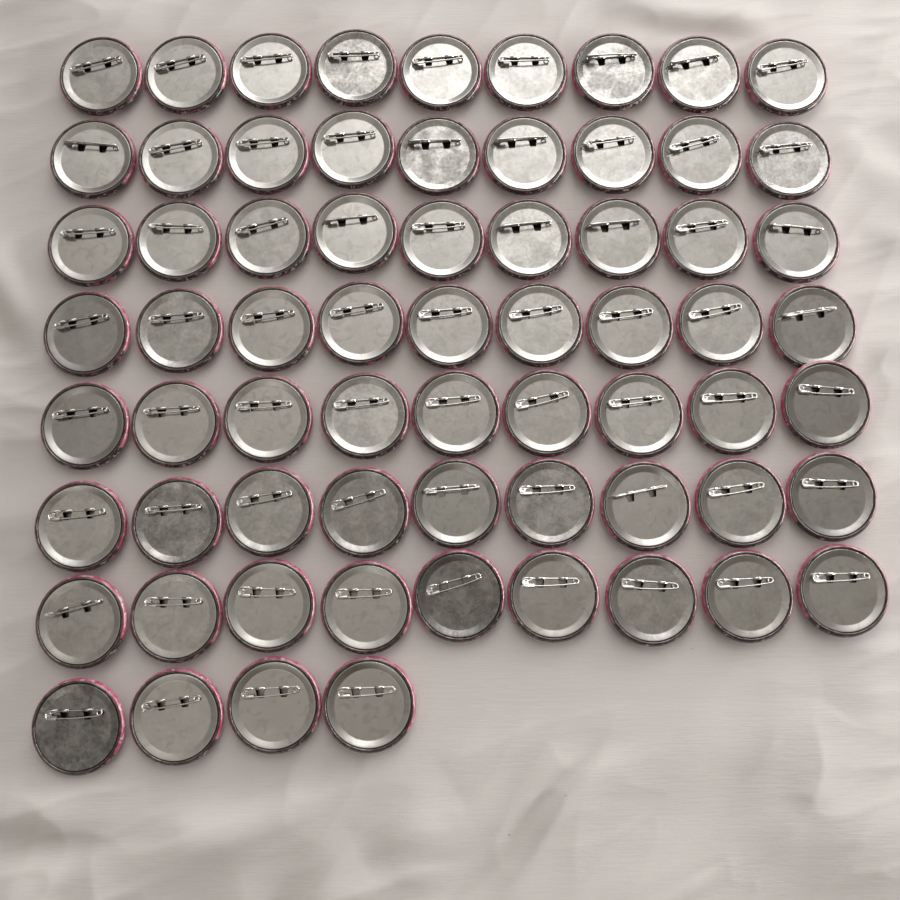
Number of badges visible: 67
